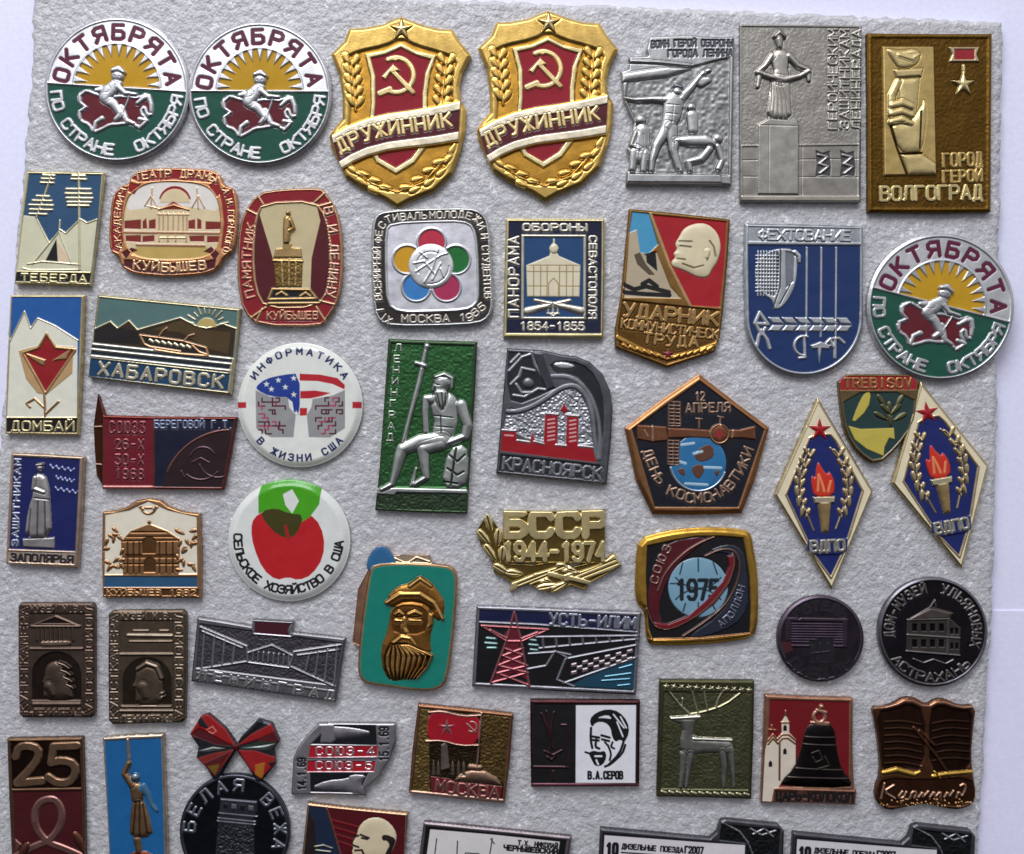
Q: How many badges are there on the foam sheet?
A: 50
